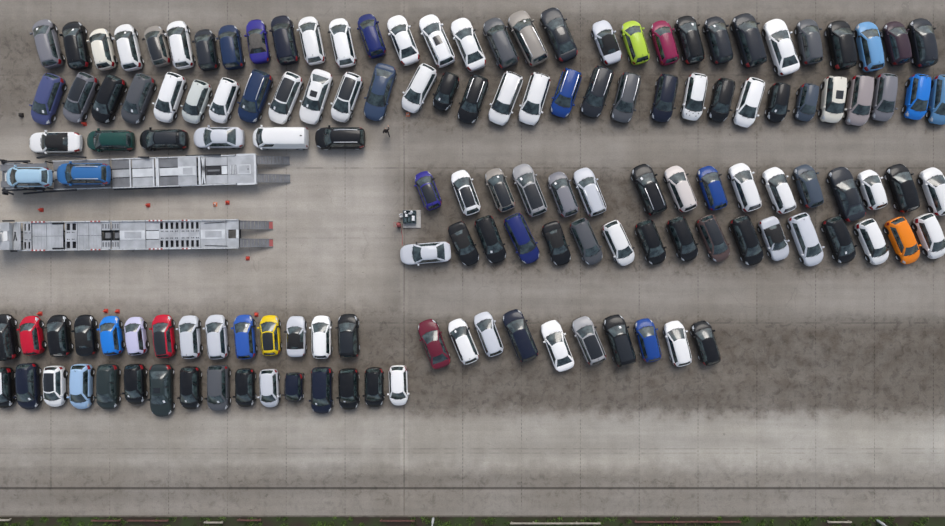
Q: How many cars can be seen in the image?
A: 142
